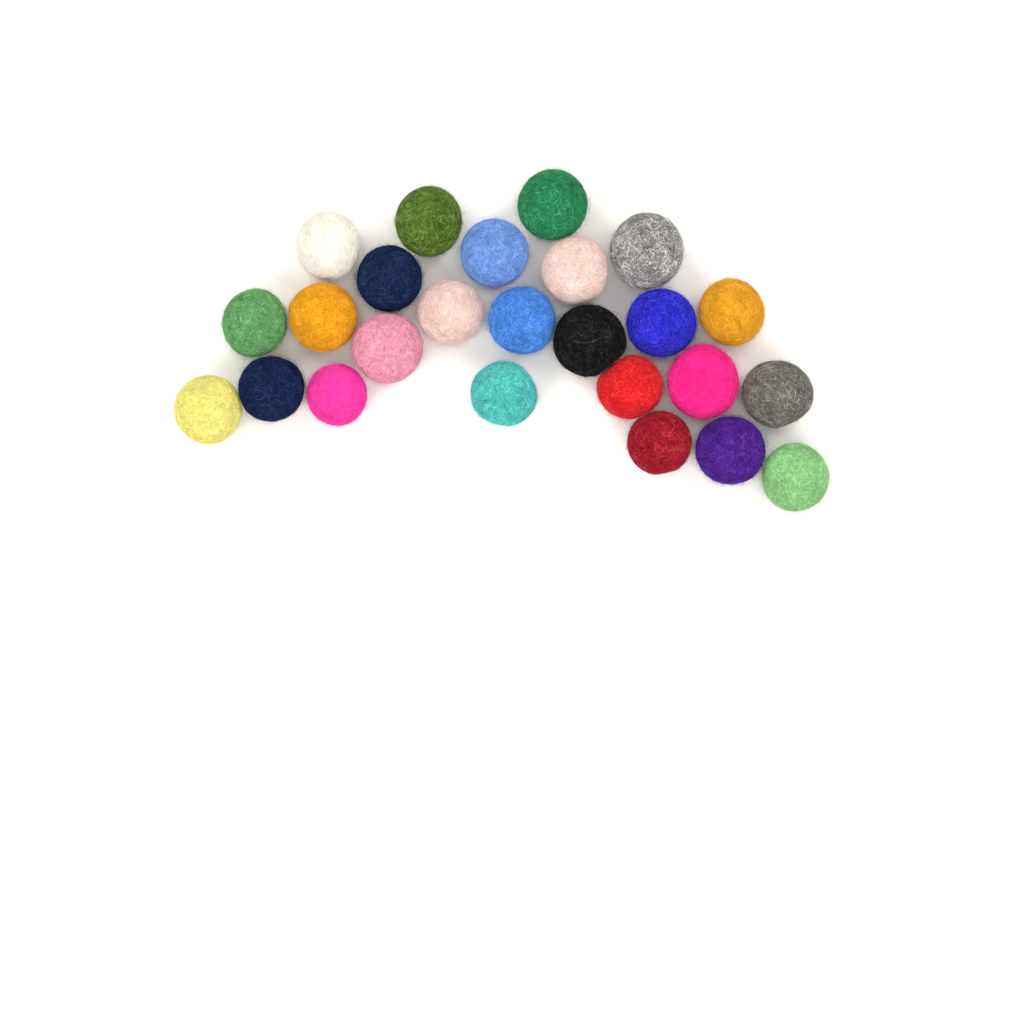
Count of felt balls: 25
